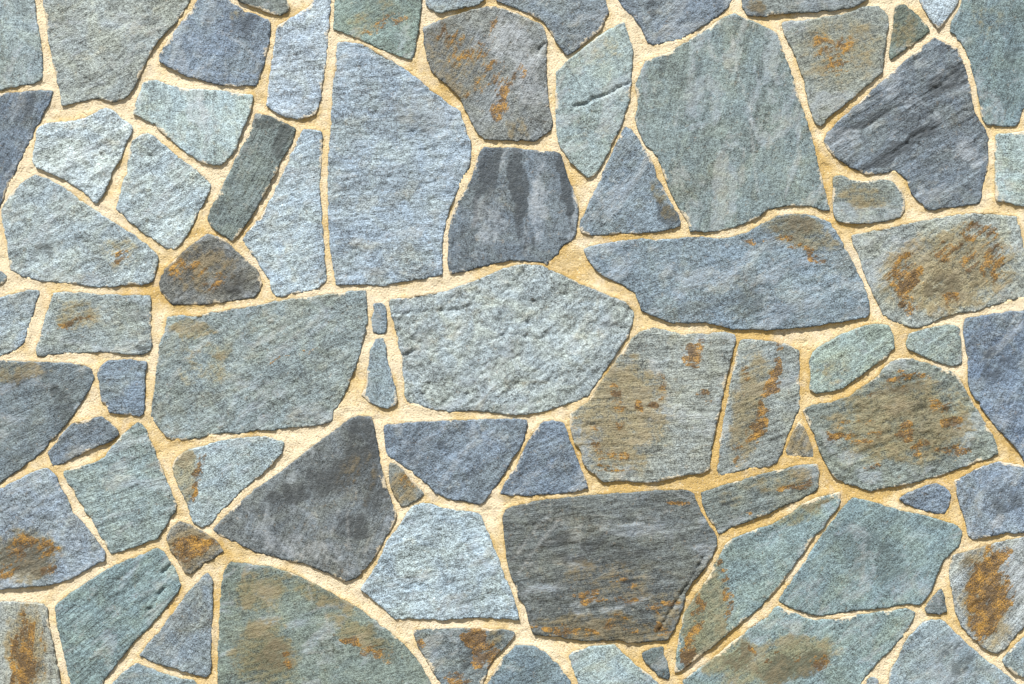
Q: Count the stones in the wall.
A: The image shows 80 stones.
